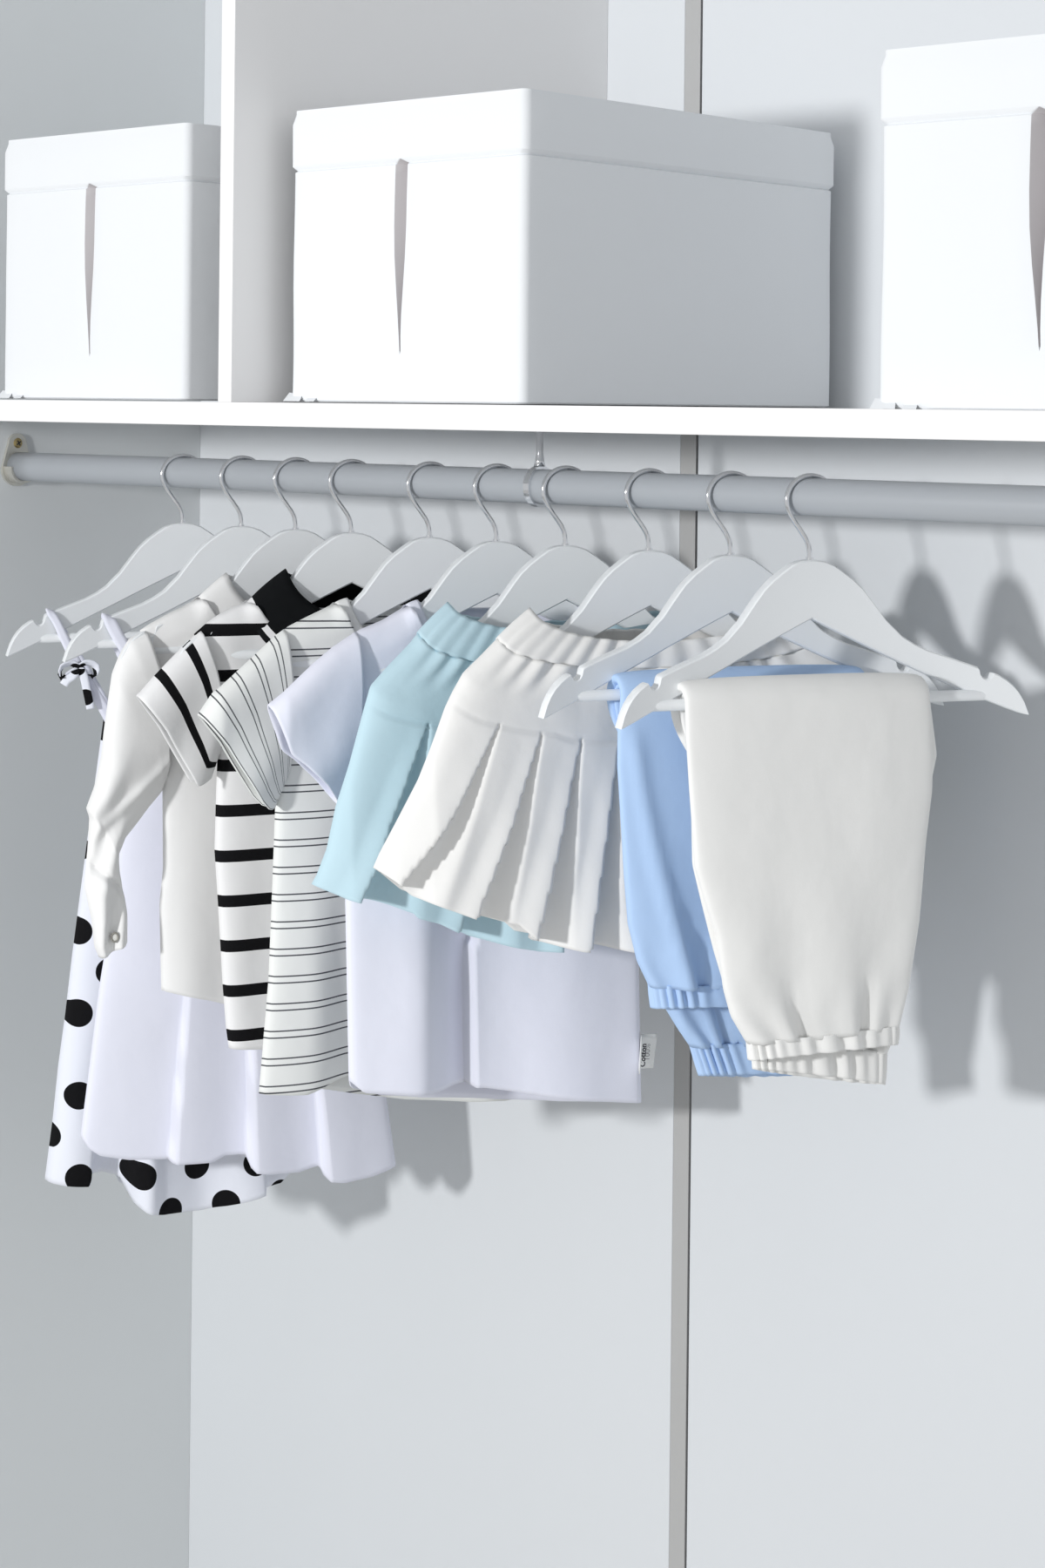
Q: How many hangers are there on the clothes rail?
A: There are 10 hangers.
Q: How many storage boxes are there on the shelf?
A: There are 3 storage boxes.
